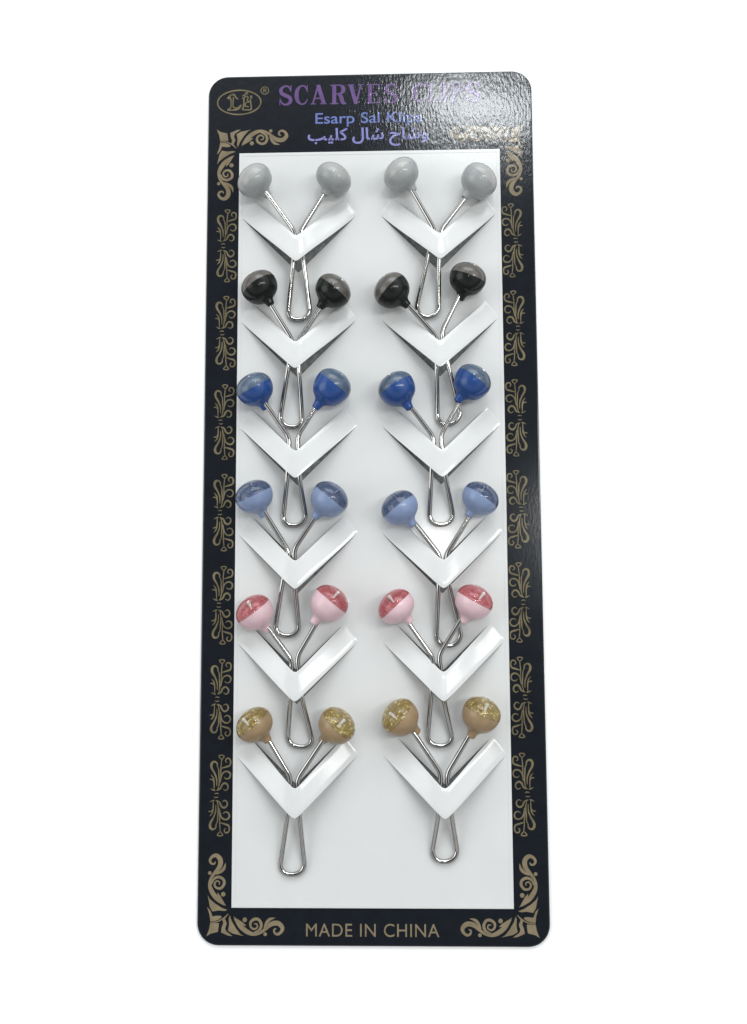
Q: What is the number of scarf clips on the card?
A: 12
